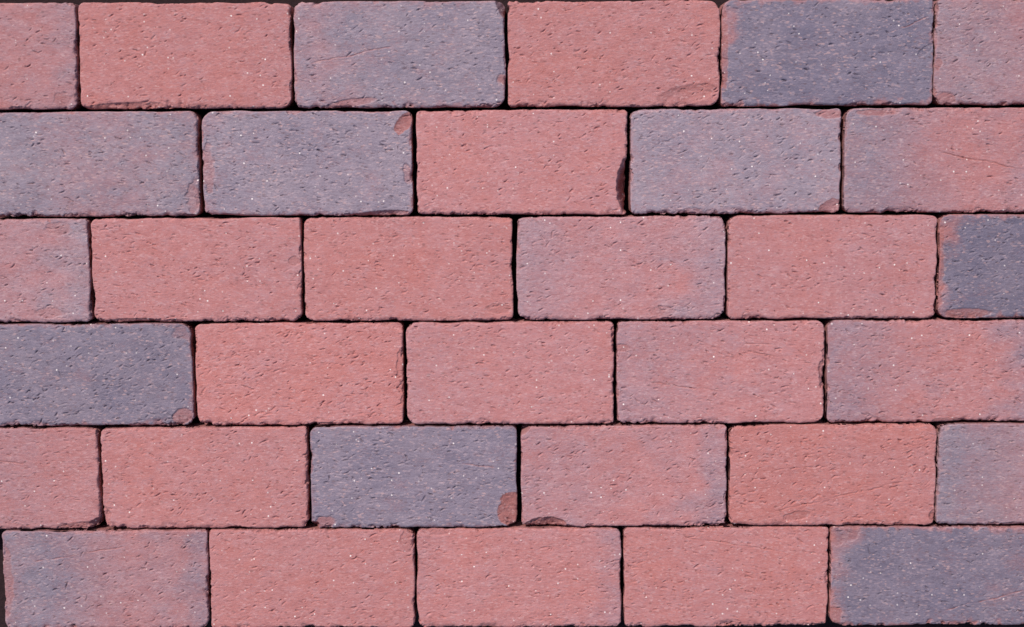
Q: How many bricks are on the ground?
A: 33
